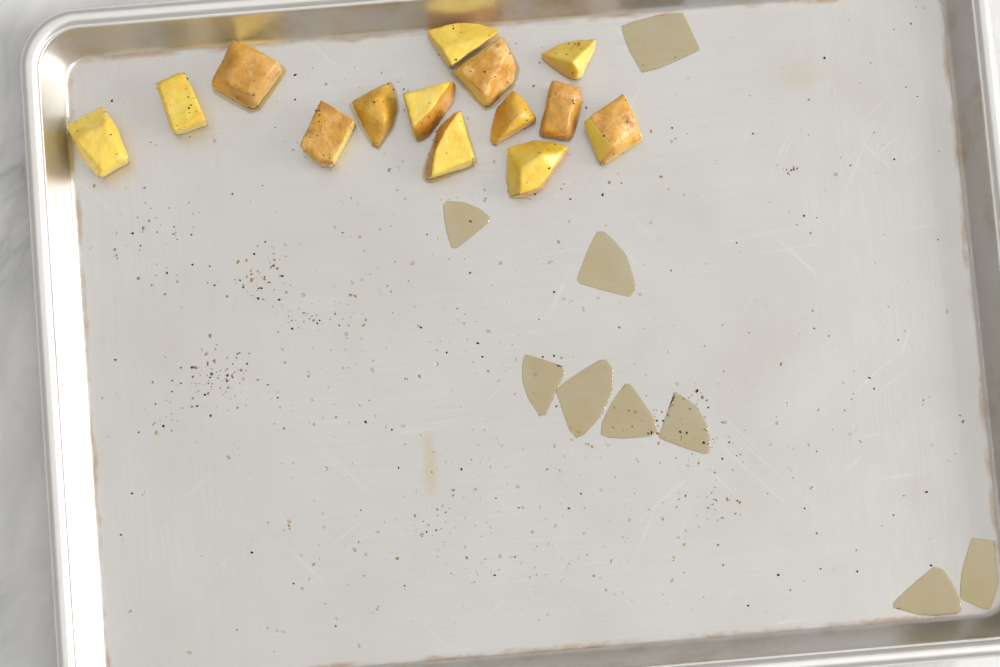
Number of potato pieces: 14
